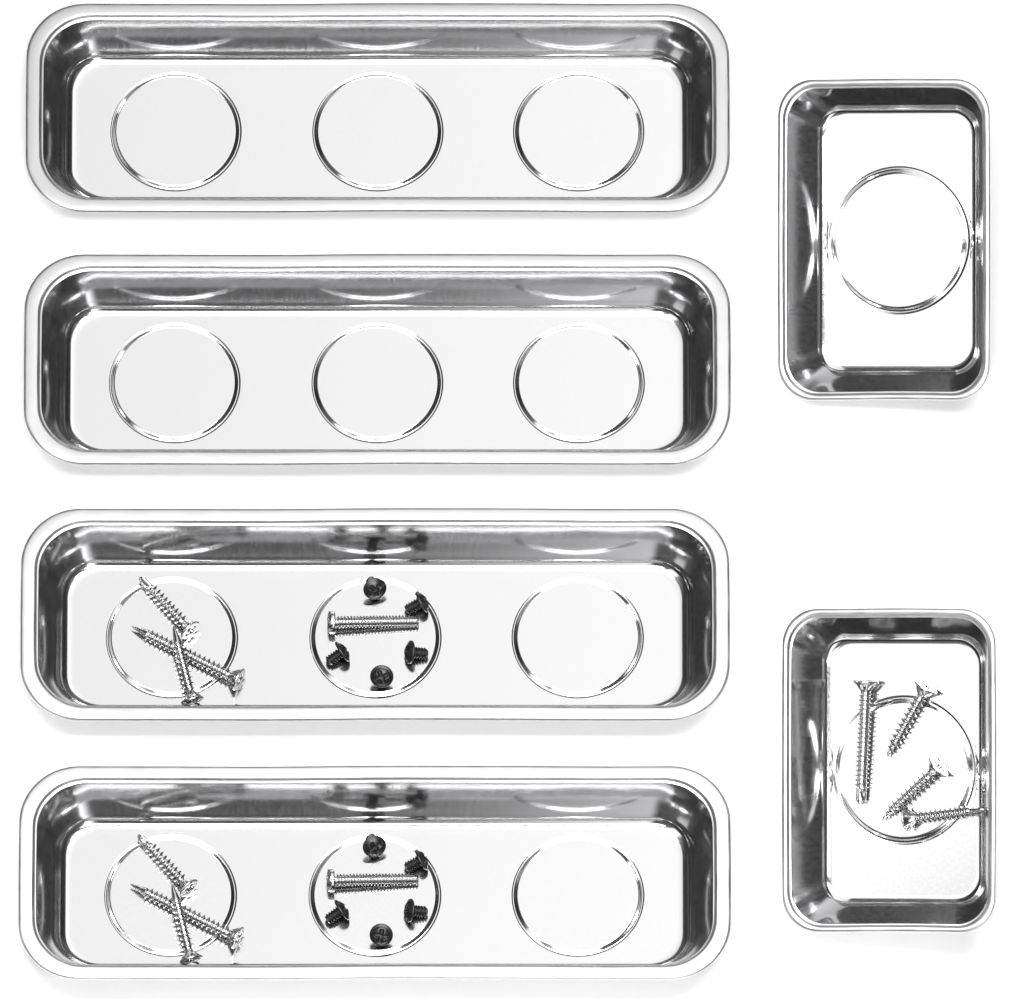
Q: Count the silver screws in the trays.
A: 12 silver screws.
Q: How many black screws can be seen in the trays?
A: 10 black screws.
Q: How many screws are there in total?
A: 22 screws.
